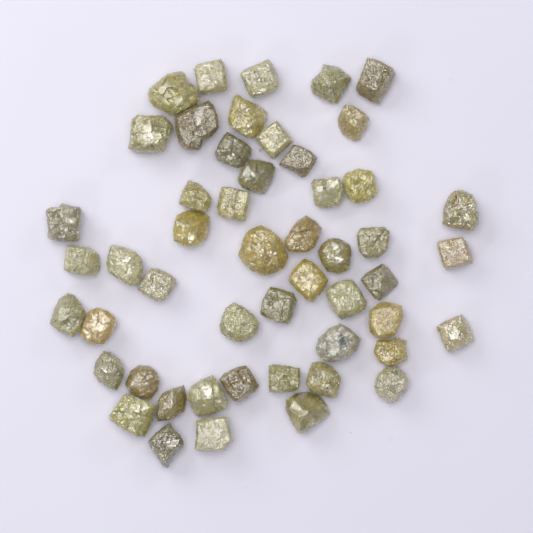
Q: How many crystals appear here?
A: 51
